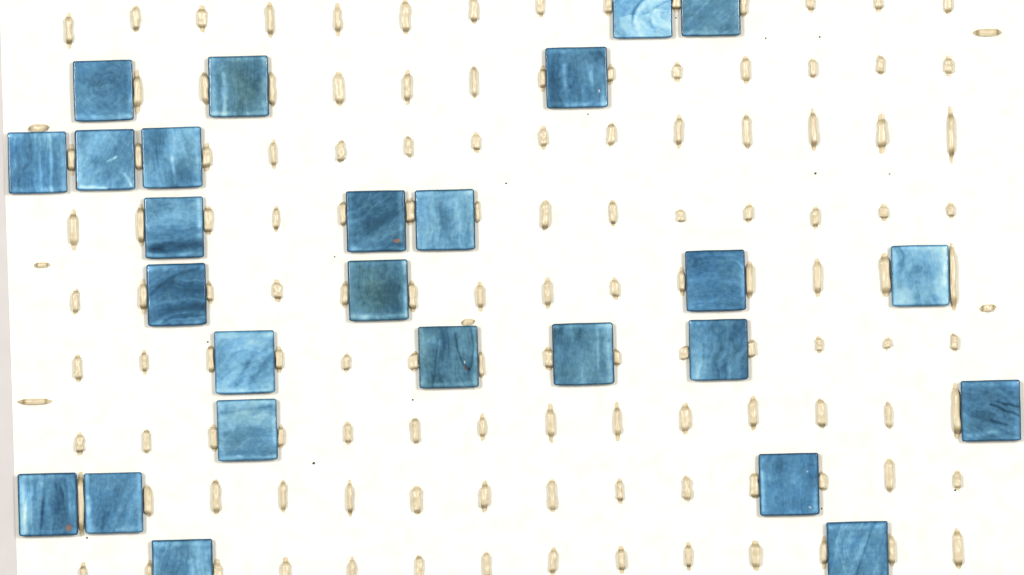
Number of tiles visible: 26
